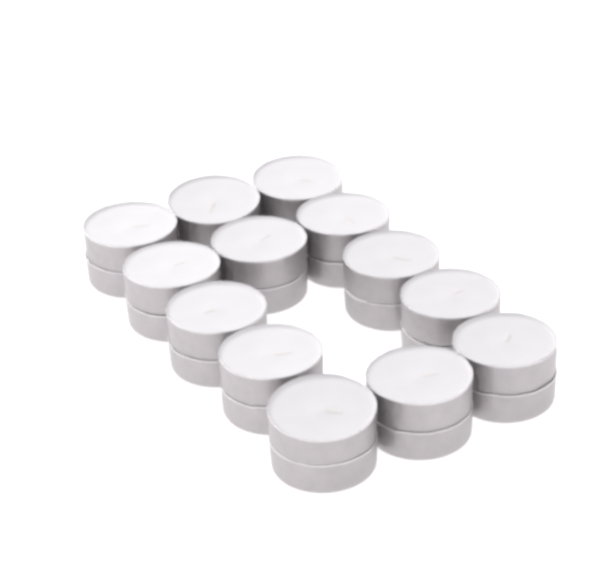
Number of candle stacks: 13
